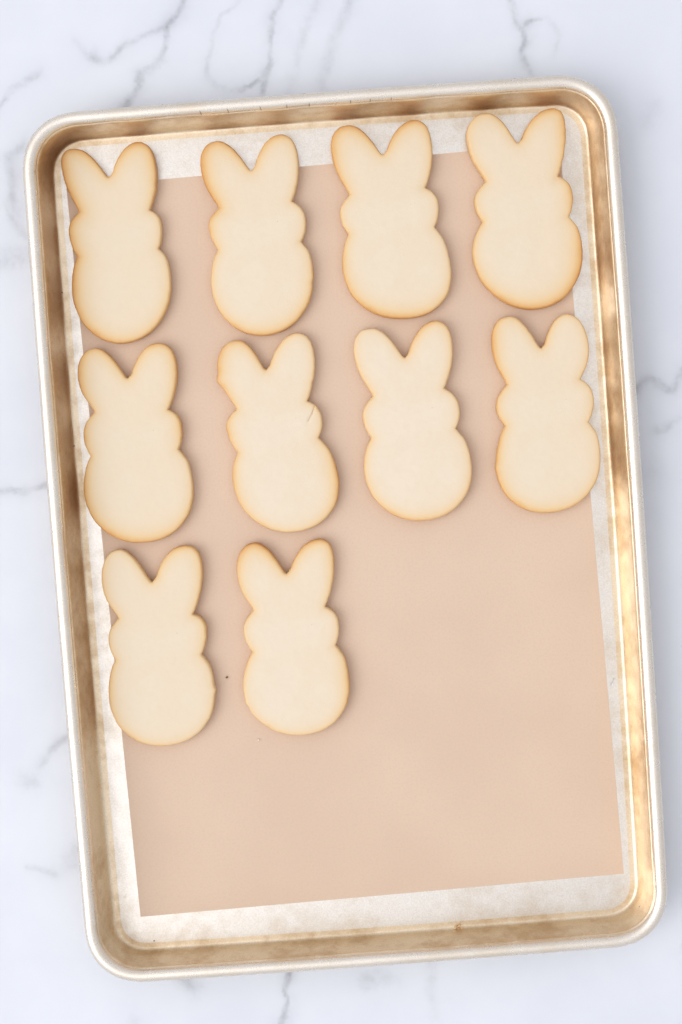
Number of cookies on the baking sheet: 10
